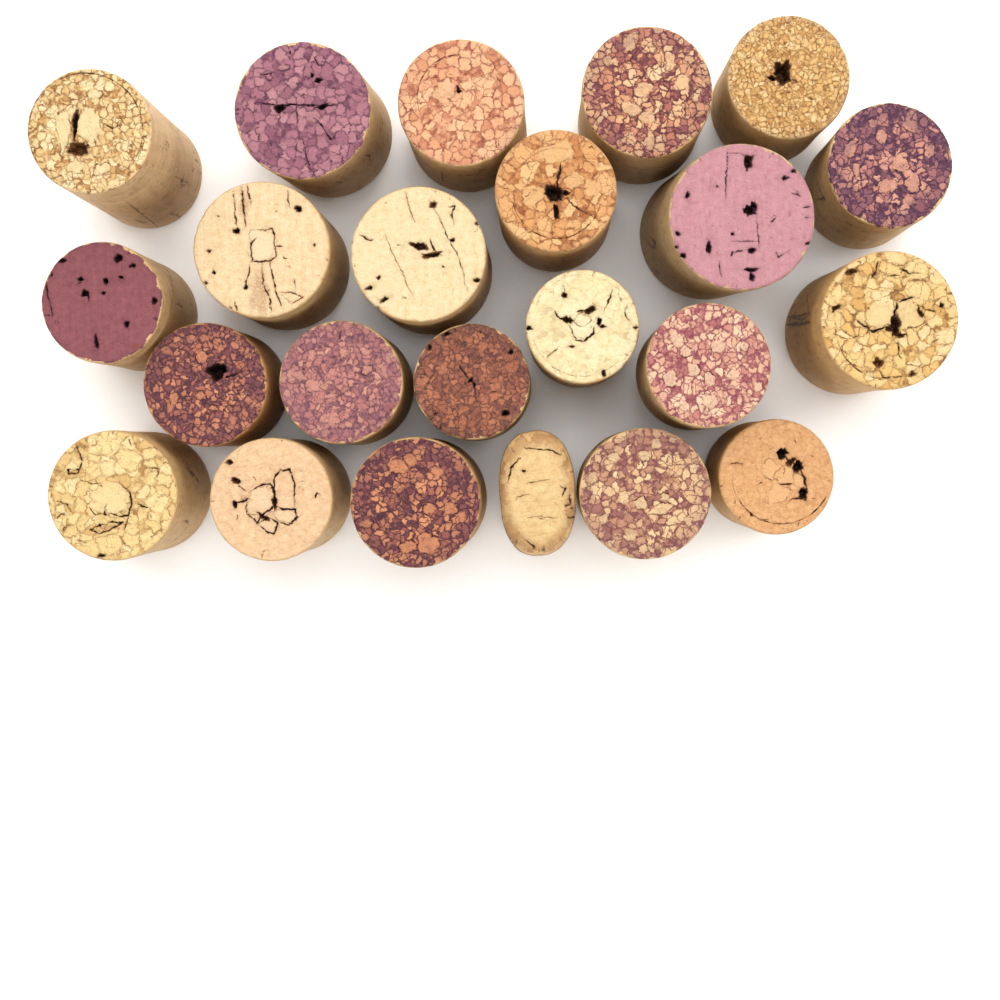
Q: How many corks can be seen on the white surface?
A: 23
